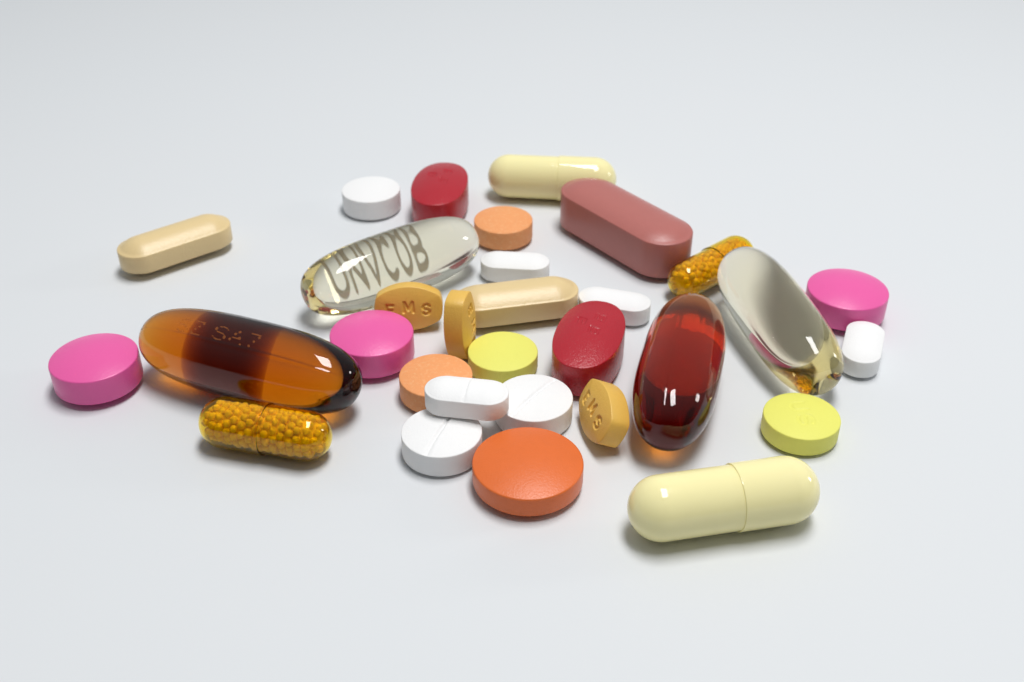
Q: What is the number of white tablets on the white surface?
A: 7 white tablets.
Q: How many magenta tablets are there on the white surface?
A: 3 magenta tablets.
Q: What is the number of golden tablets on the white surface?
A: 3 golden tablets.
